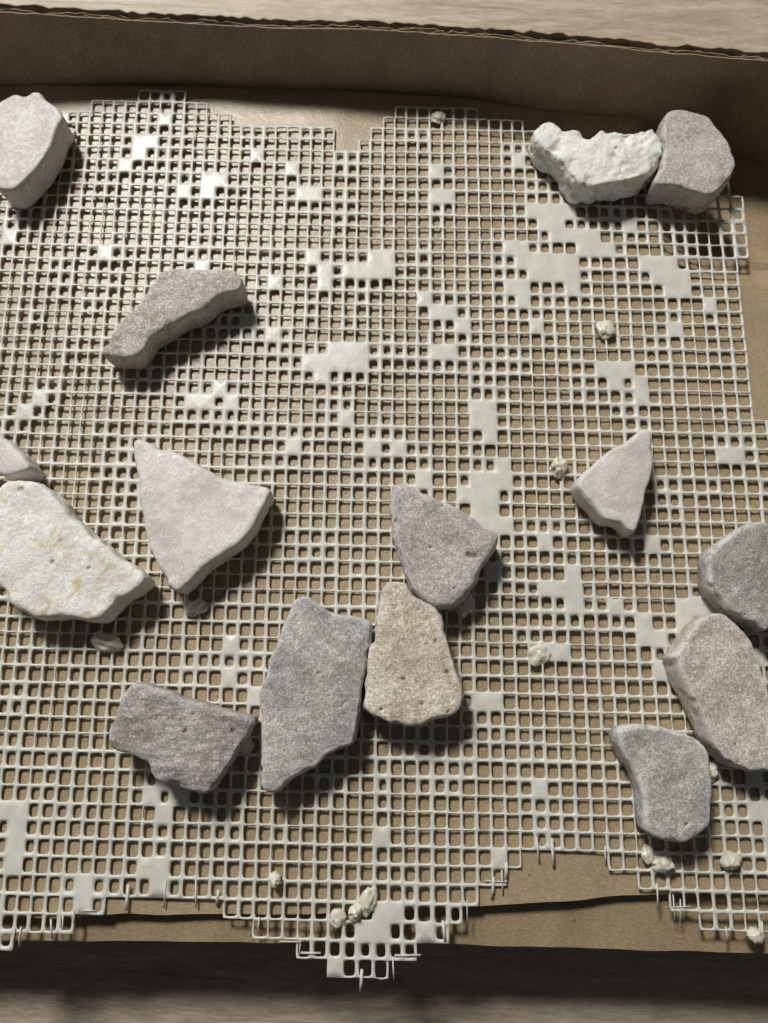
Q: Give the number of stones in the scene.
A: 15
